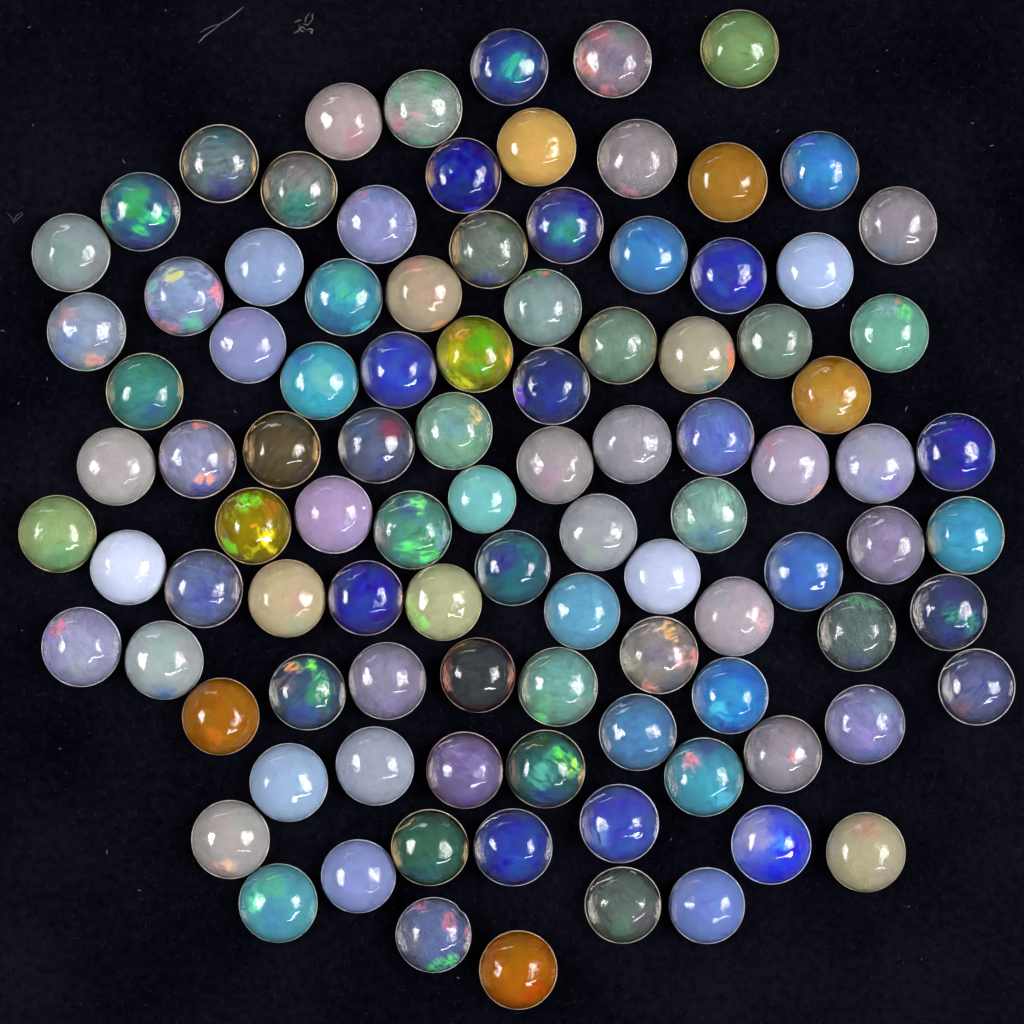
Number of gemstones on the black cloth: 100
